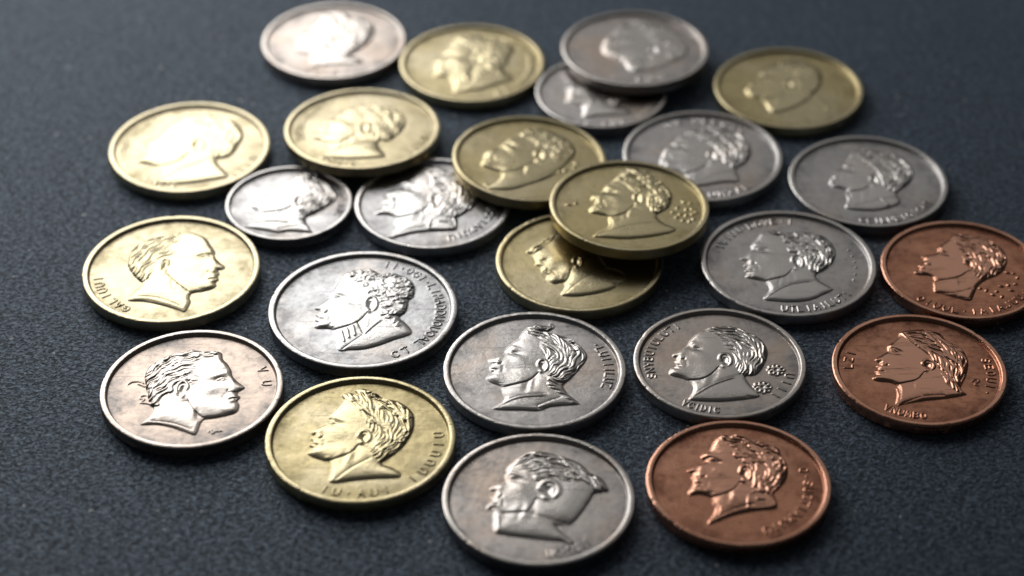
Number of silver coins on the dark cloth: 13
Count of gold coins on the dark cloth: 9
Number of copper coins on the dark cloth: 3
